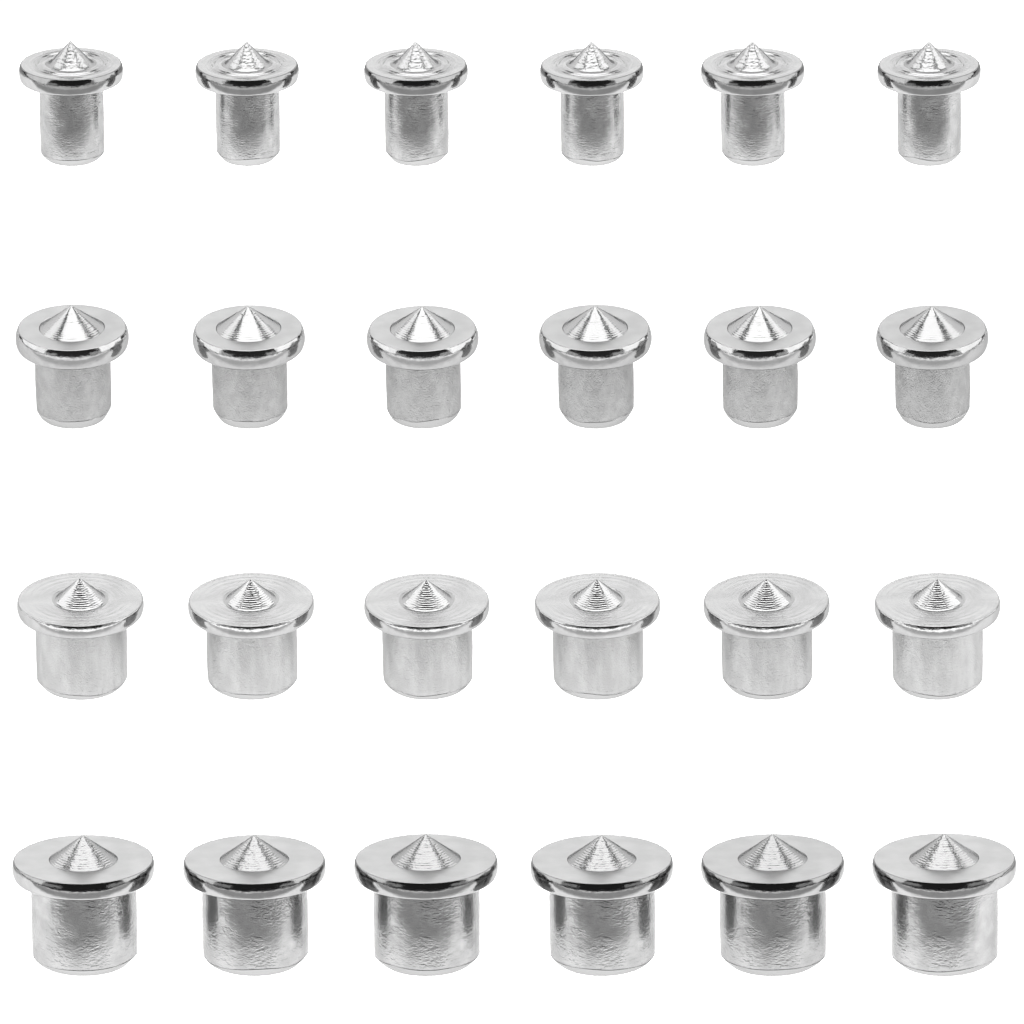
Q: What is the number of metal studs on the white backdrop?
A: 24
